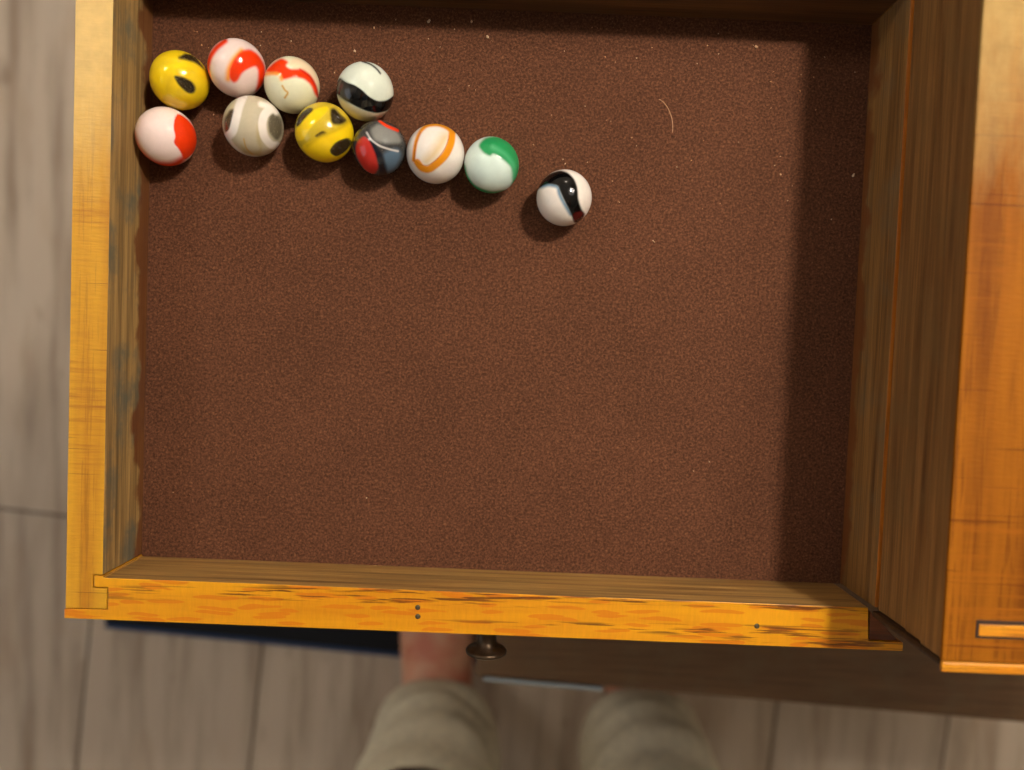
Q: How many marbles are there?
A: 11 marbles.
